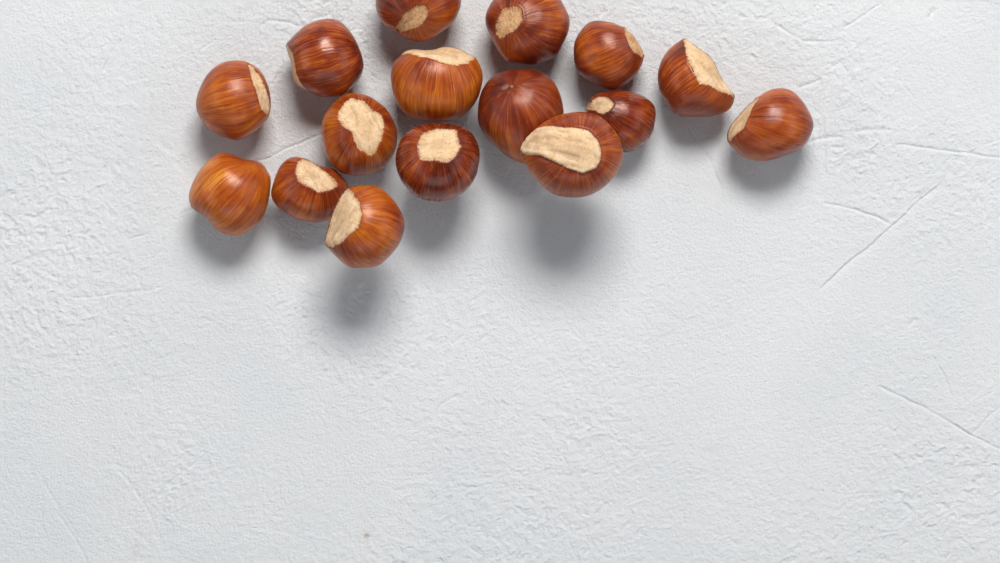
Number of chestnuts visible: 16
